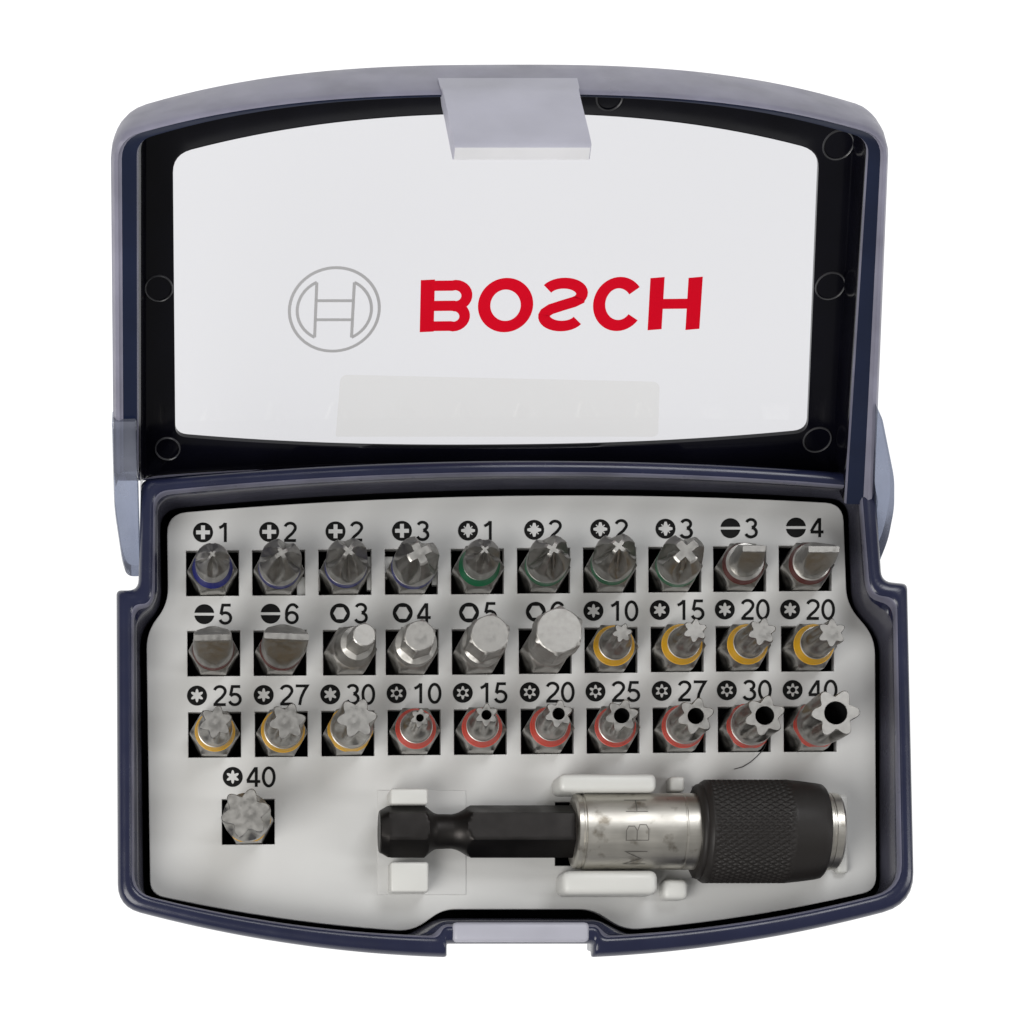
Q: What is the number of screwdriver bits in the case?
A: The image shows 31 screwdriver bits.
